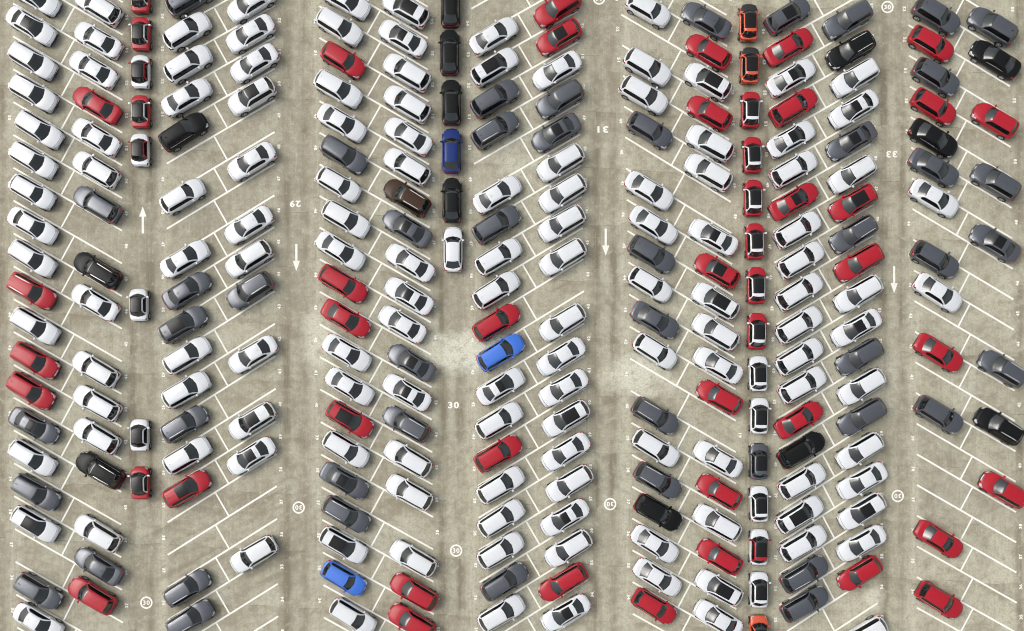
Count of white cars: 148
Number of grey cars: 48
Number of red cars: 48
